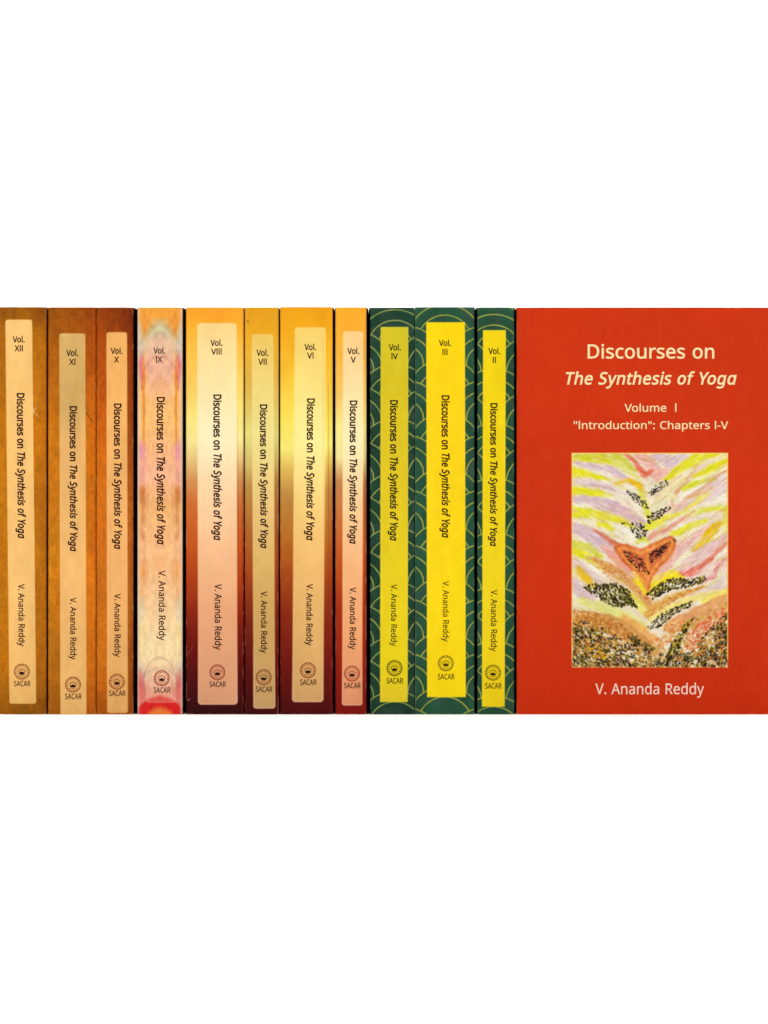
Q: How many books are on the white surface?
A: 12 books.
